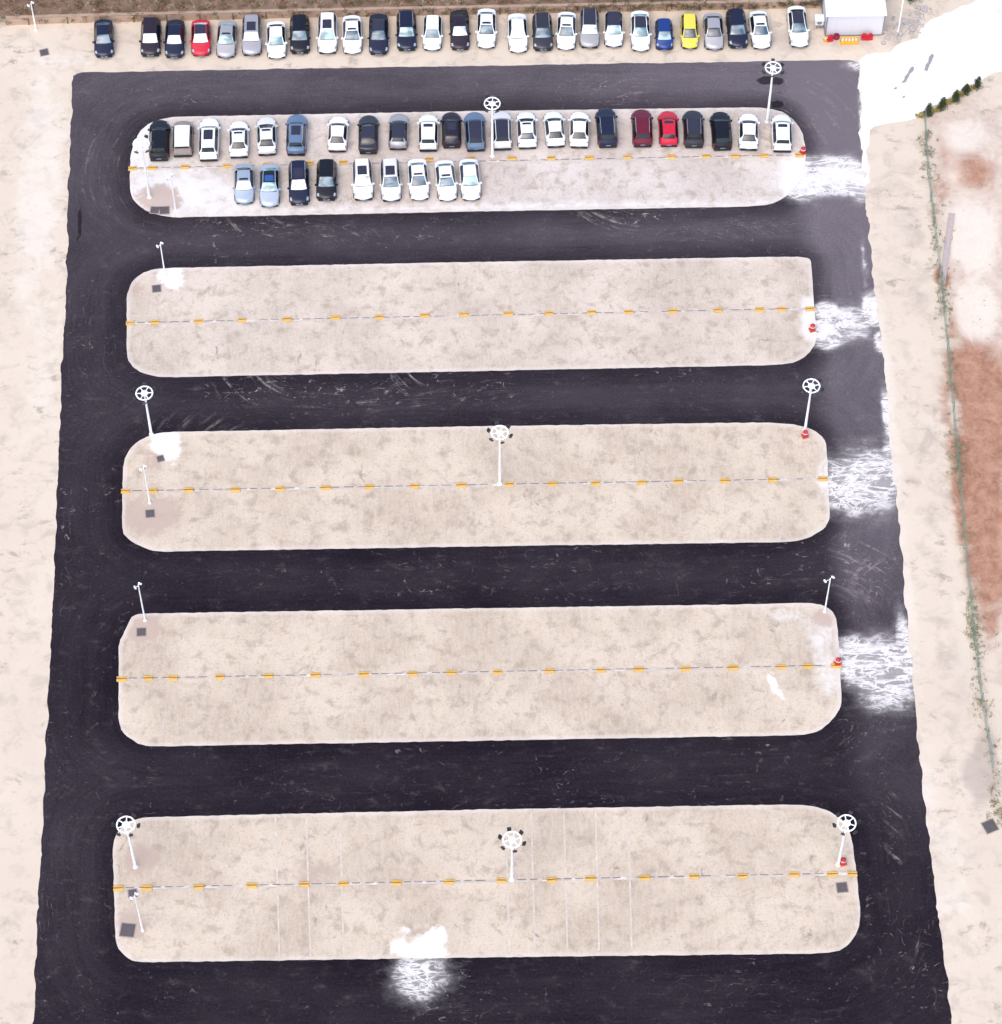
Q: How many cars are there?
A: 59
